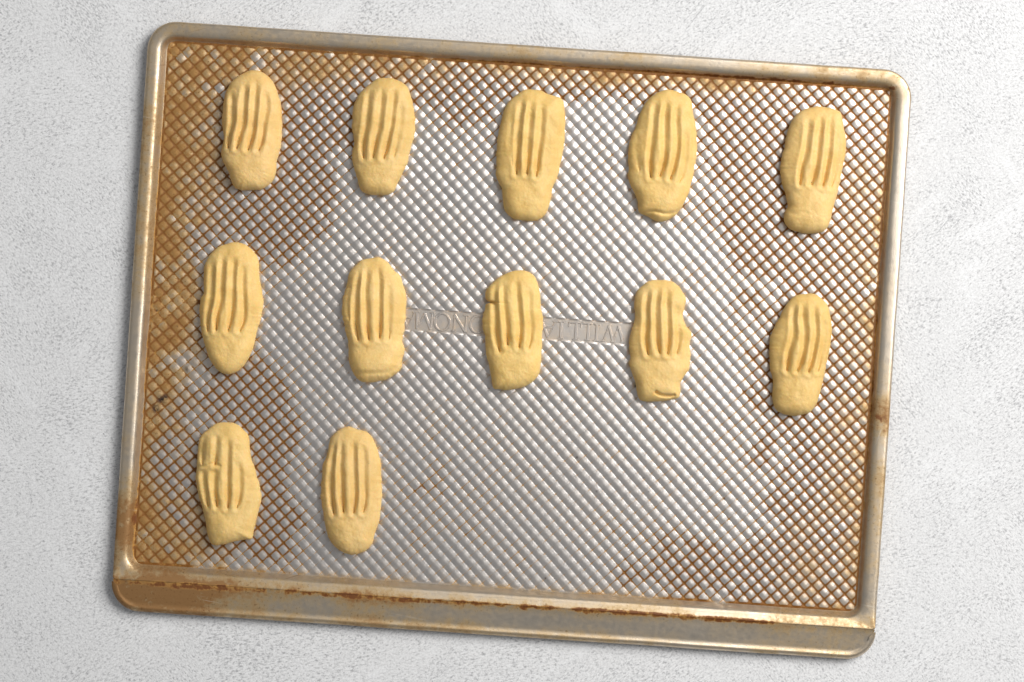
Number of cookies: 12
